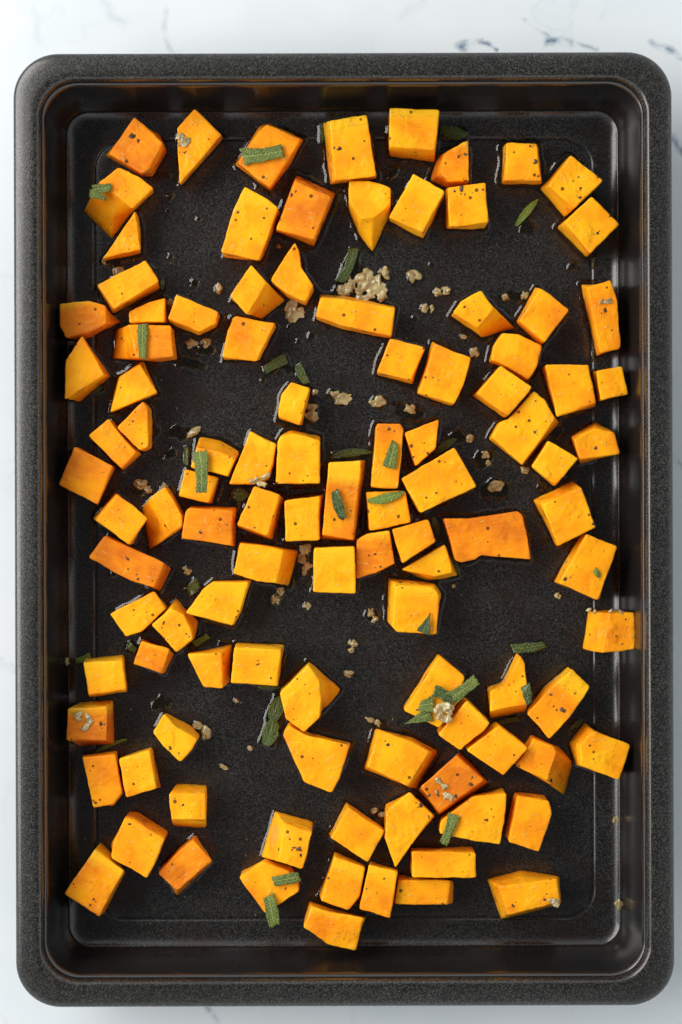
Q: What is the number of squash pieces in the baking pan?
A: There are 106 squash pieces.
